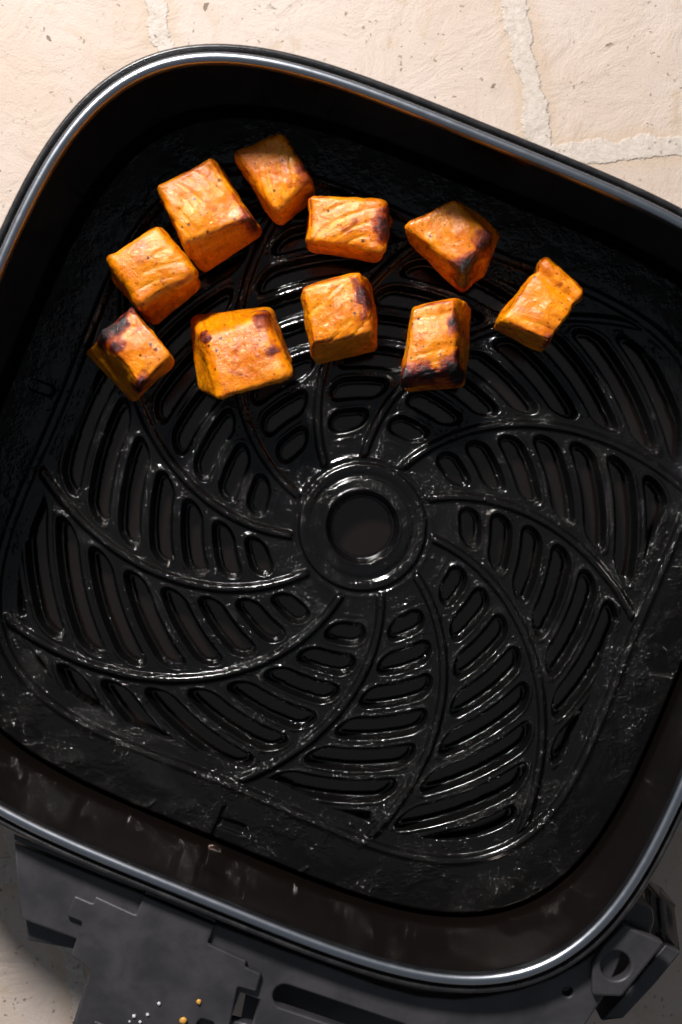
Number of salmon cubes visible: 10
